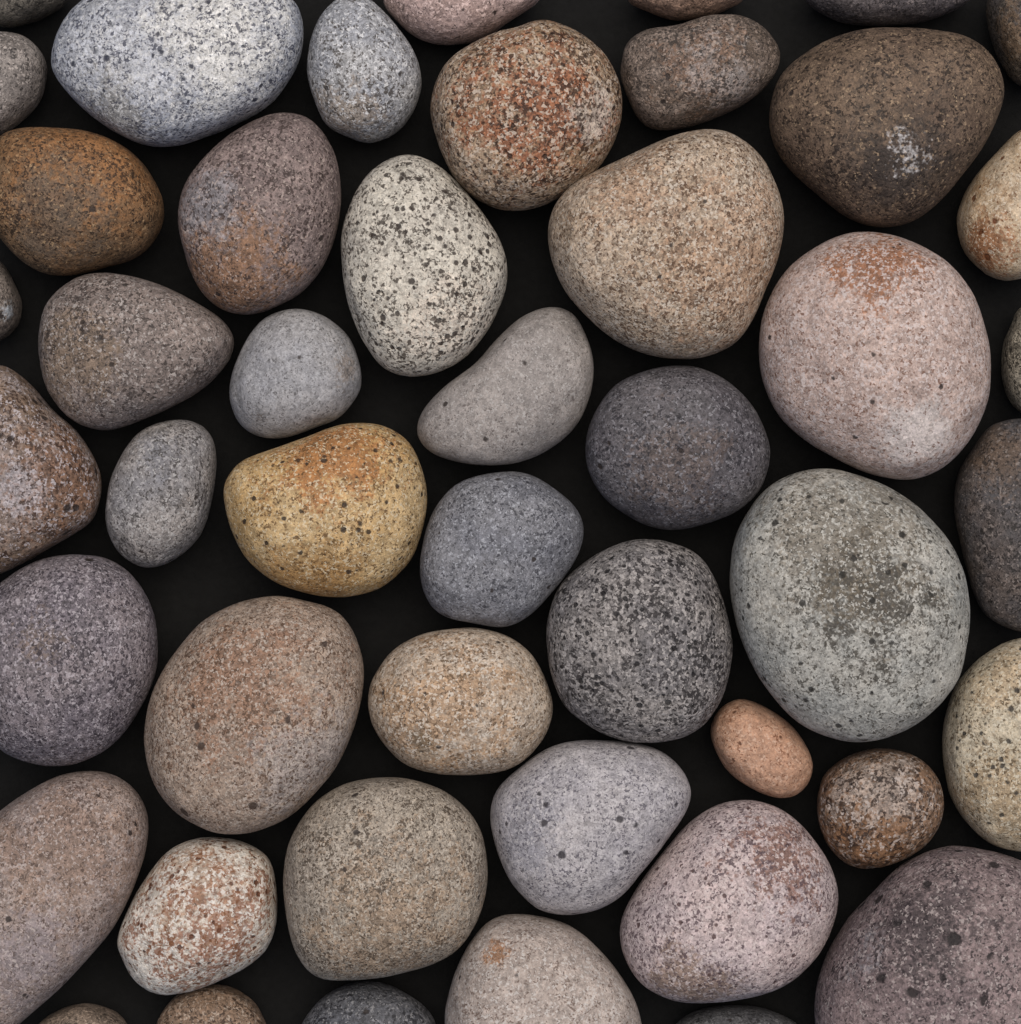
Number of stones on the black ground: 47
